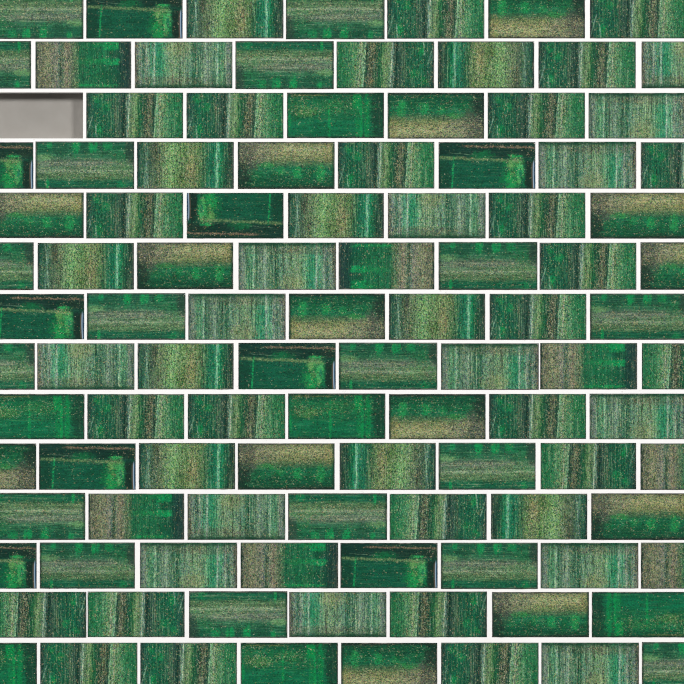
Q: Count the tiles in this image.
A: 104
